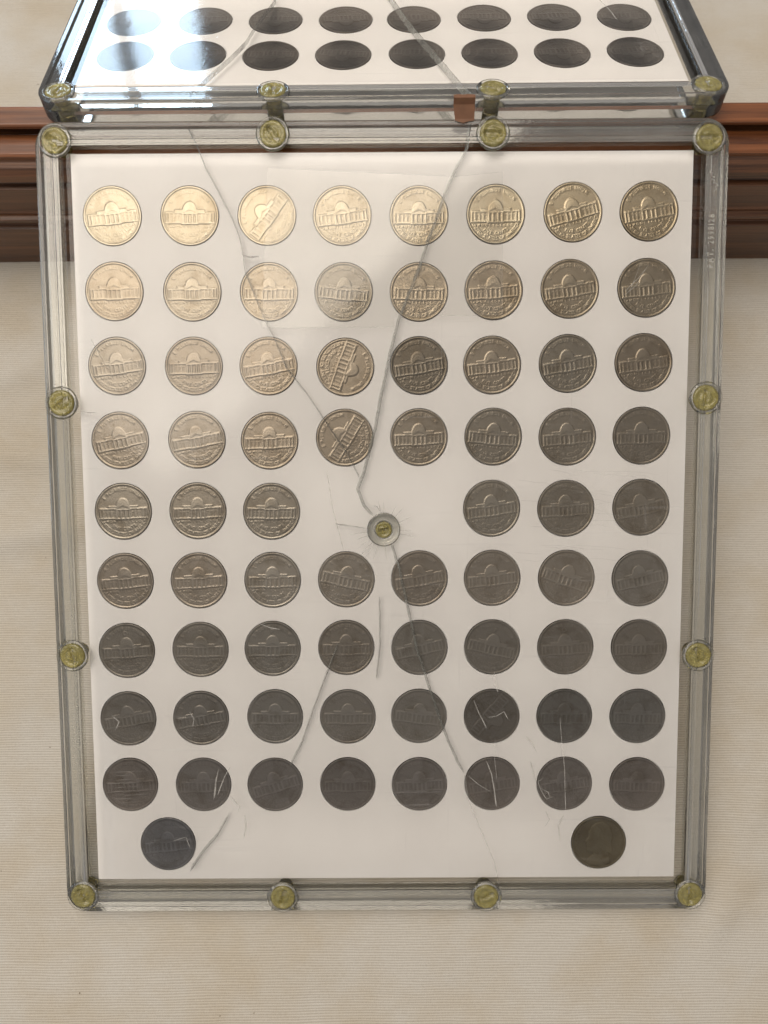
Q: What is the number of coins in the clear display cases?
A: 88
